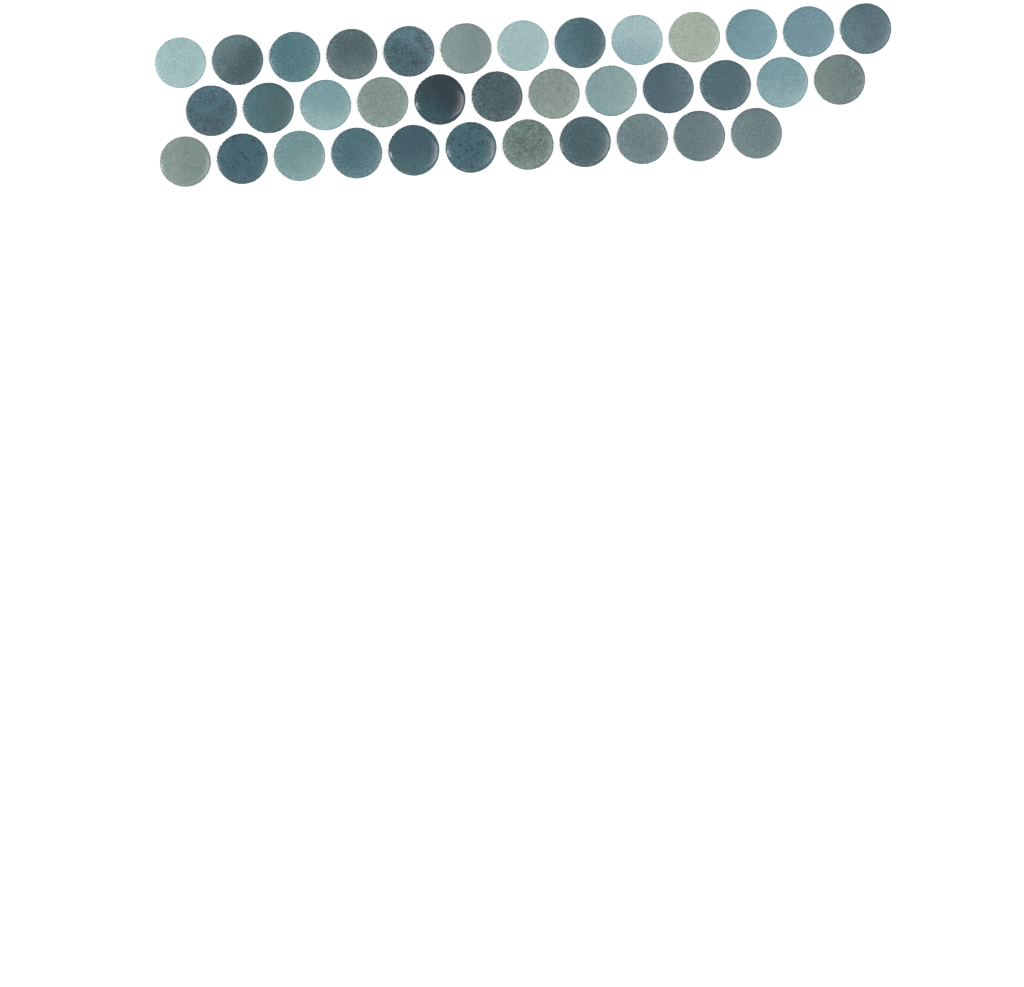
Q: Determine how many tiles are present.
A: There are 36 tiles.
